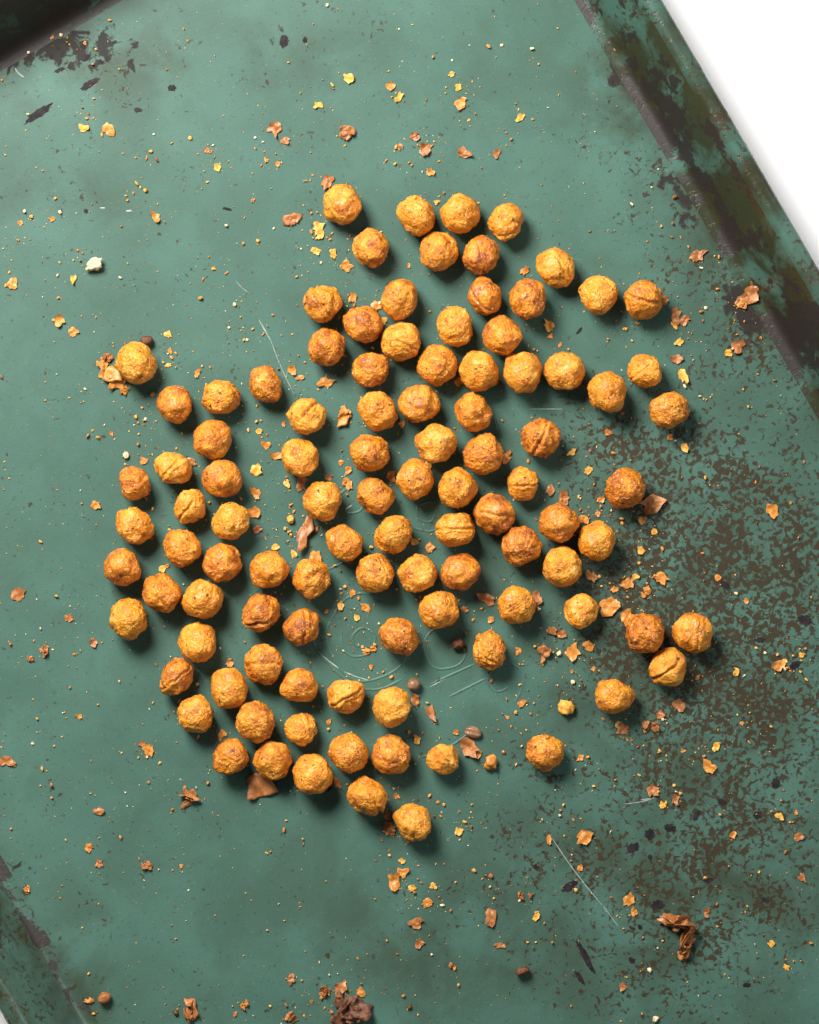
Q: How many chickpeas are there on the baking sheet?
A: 102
